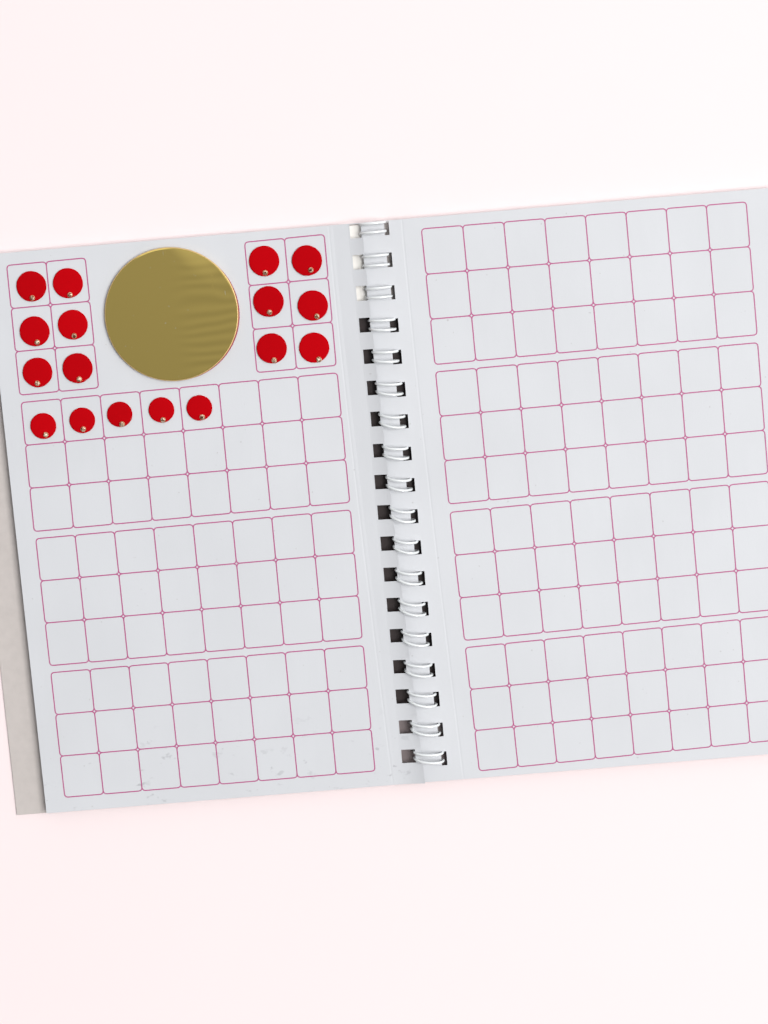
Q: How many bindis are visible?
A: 17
